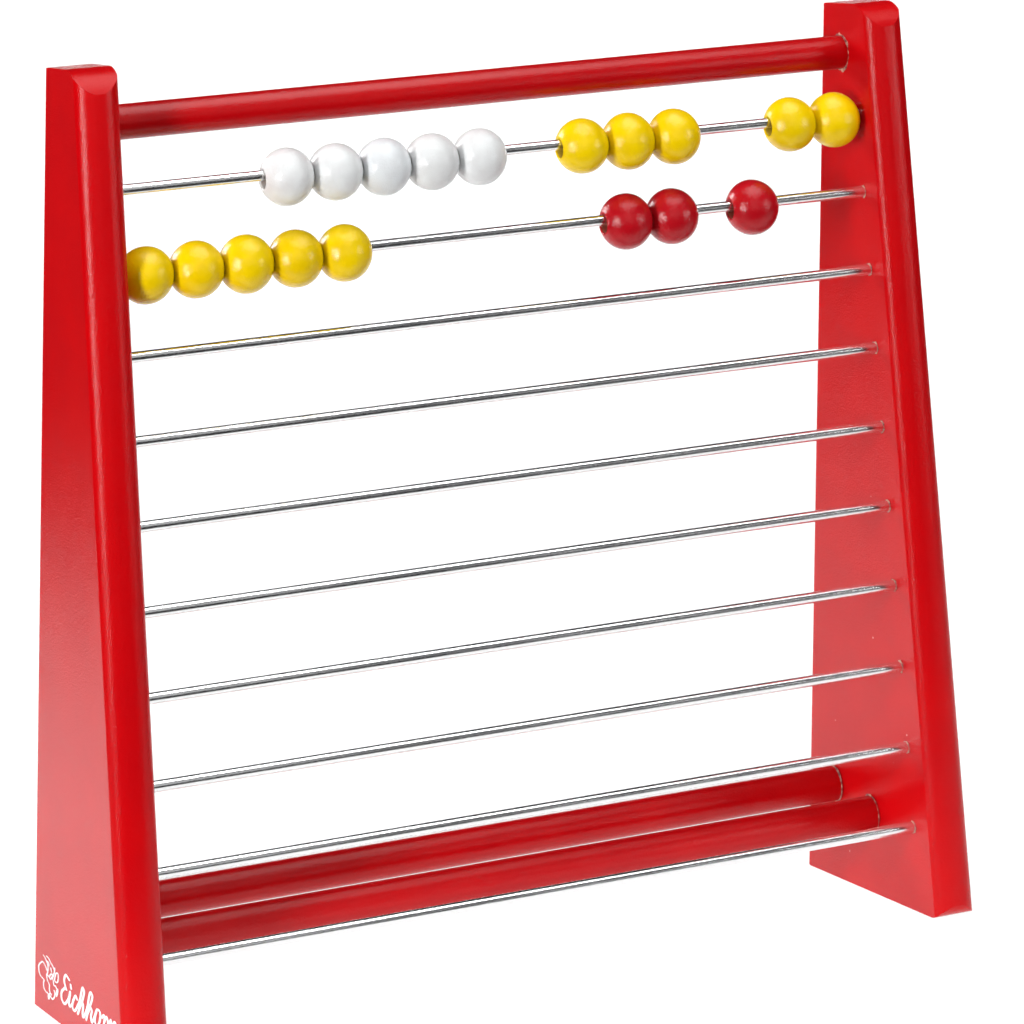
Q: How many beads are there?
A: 18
